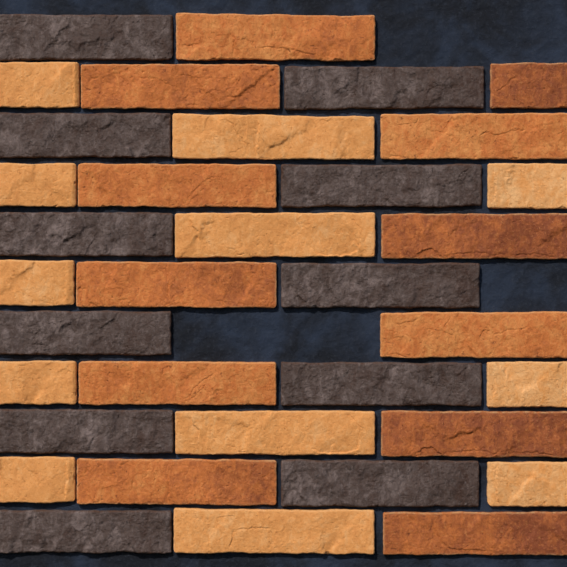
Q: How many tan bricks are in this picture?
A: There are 12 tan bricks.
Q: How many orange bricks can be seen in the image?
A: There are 12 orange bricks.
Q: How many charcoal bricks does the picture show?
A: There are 11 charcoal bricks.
